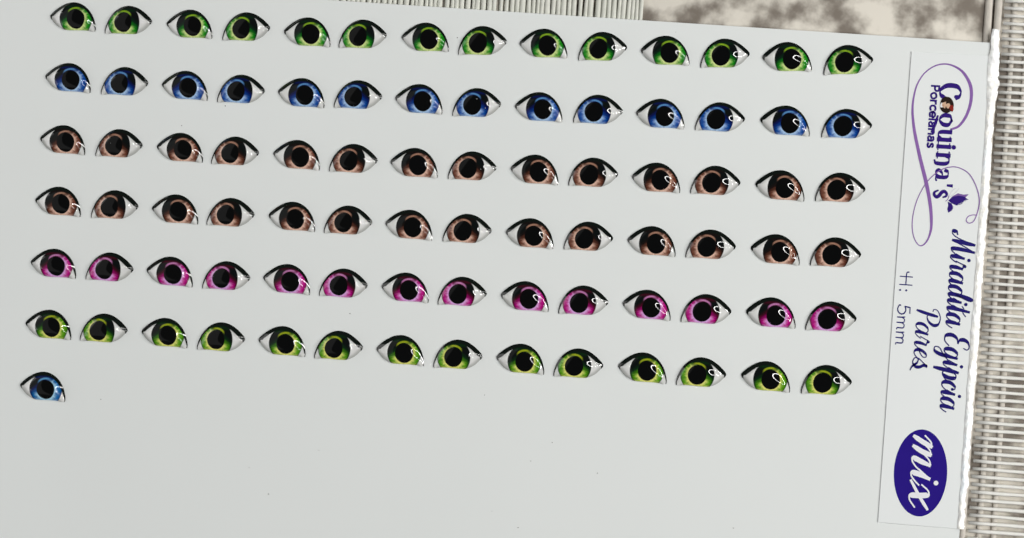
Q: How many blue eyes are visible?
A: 15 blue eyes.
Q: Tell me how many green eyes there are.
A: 28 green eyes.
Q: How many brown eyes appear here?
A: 28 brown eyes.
